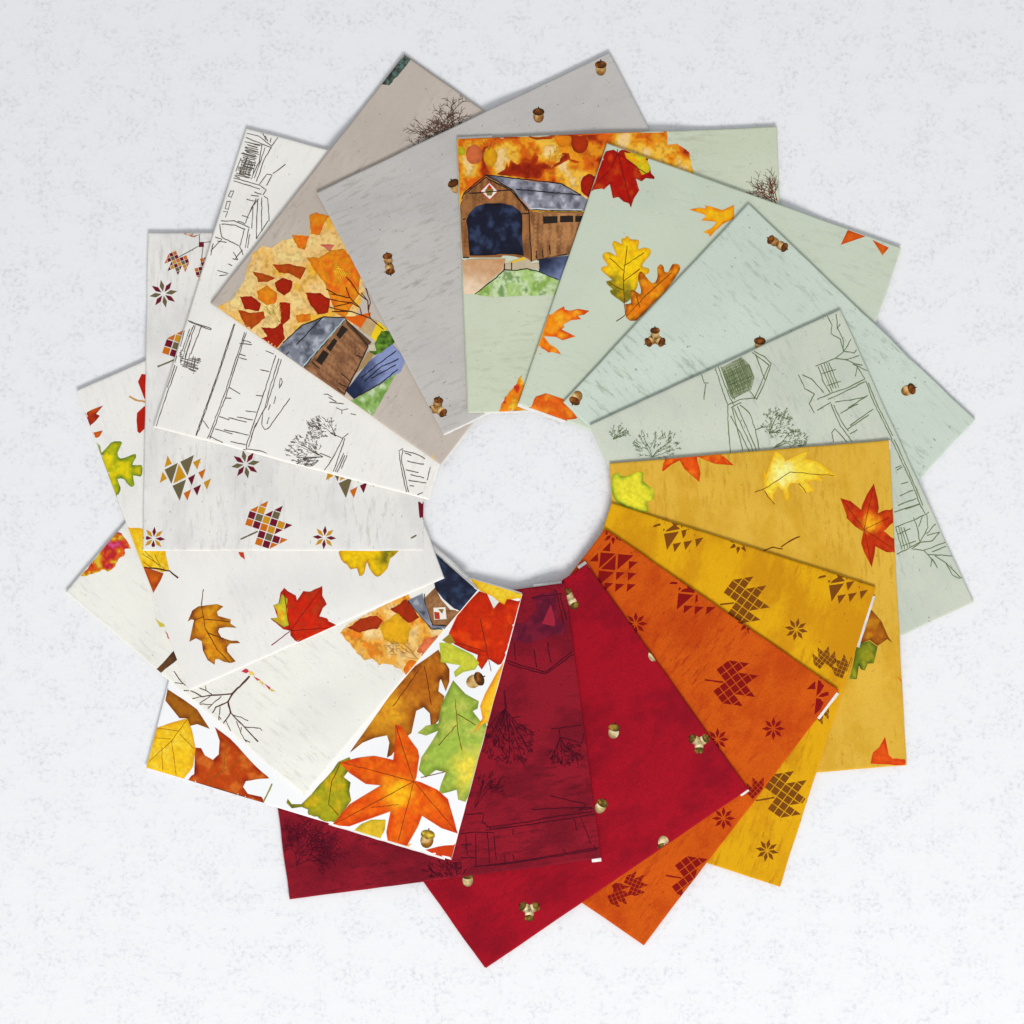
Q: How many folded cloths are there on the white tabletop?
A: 16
